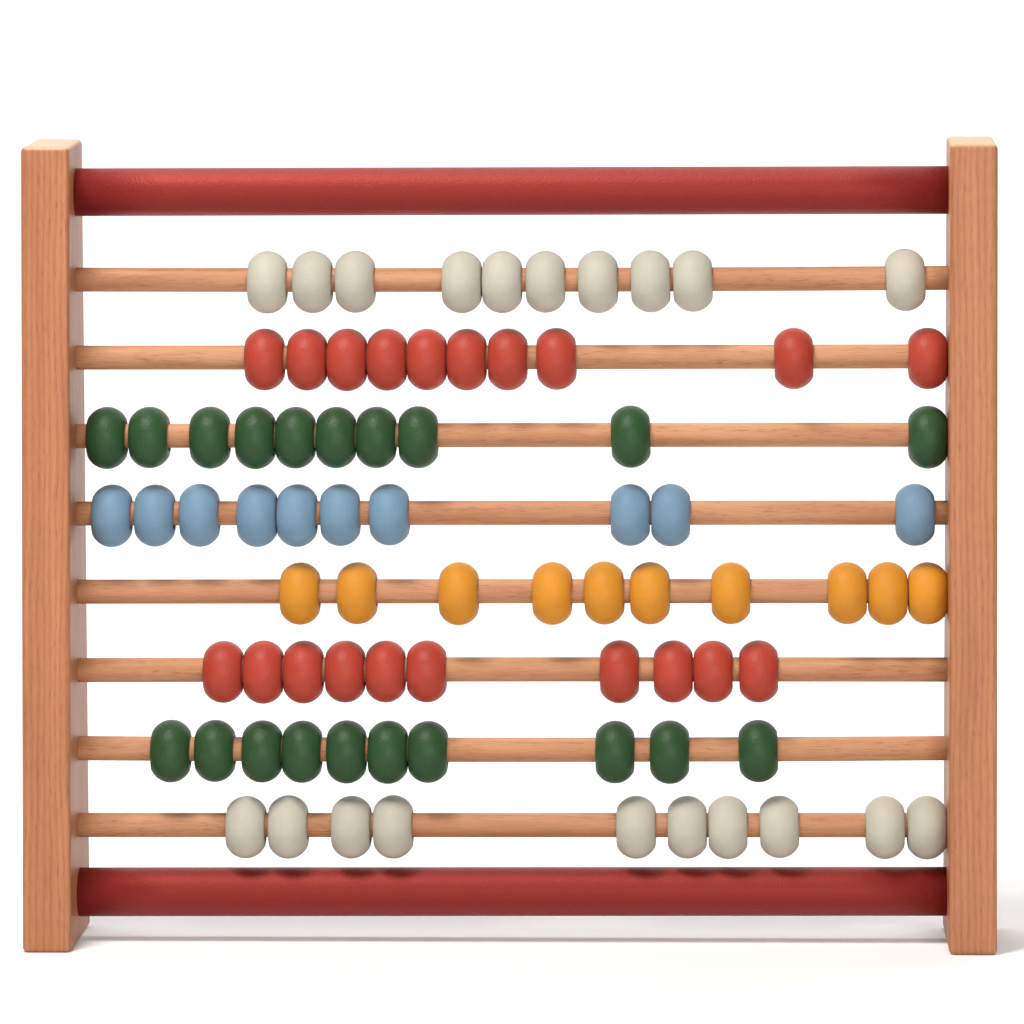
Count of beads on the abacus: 80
